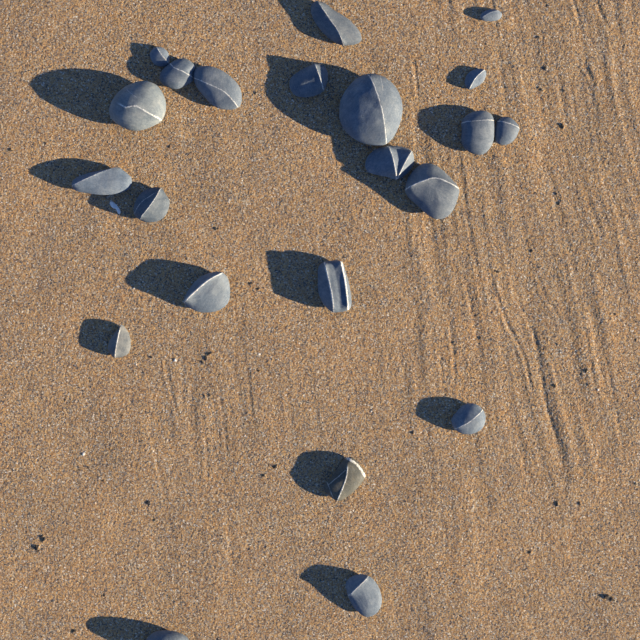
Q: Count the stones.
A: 22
